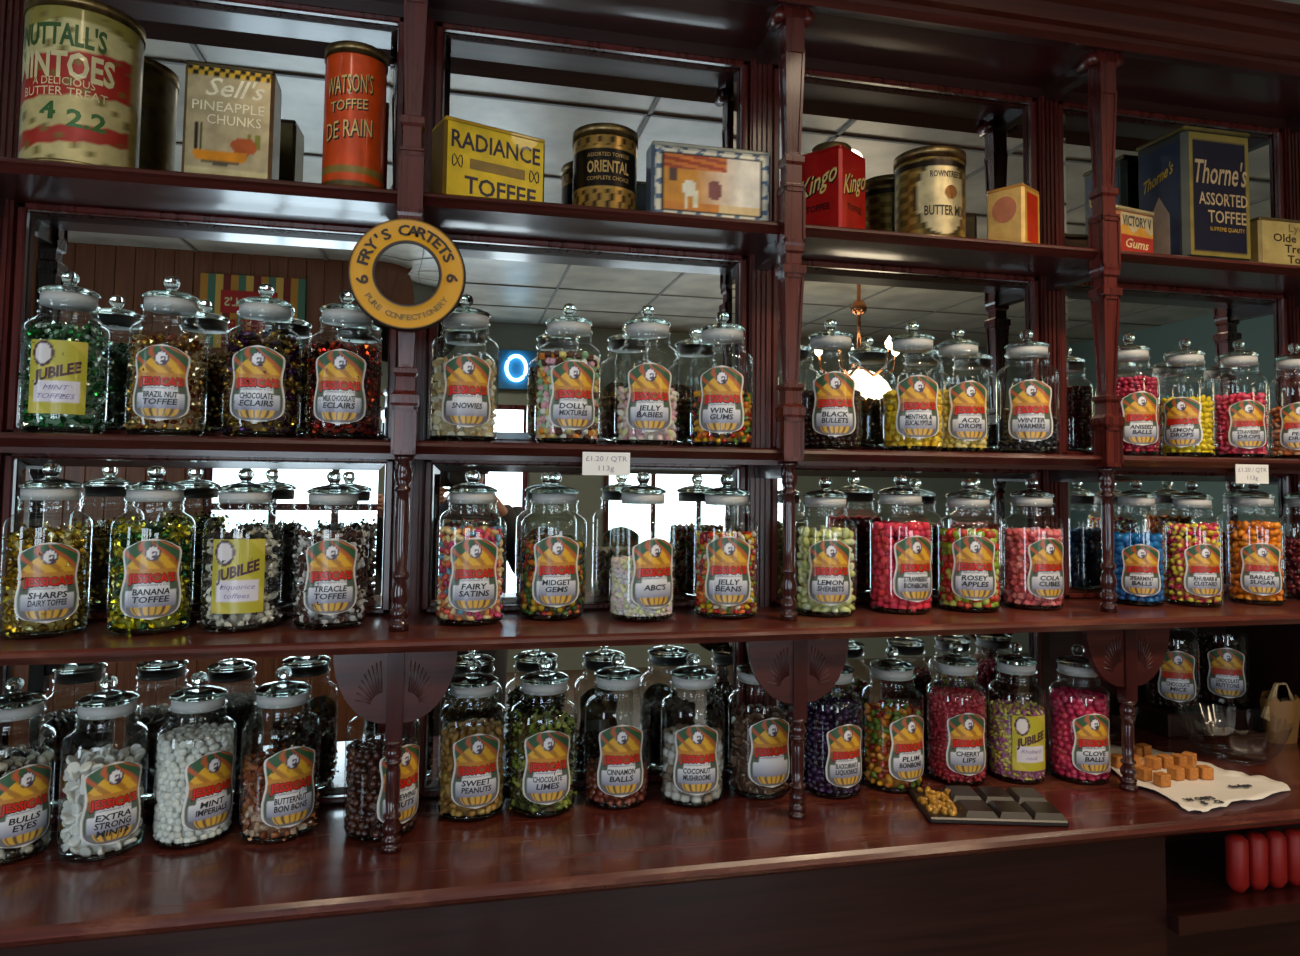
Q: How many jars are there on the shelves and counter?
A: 49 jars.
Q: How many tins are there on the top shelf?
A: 12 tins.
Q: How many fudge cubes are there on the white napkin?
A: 13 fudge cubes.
